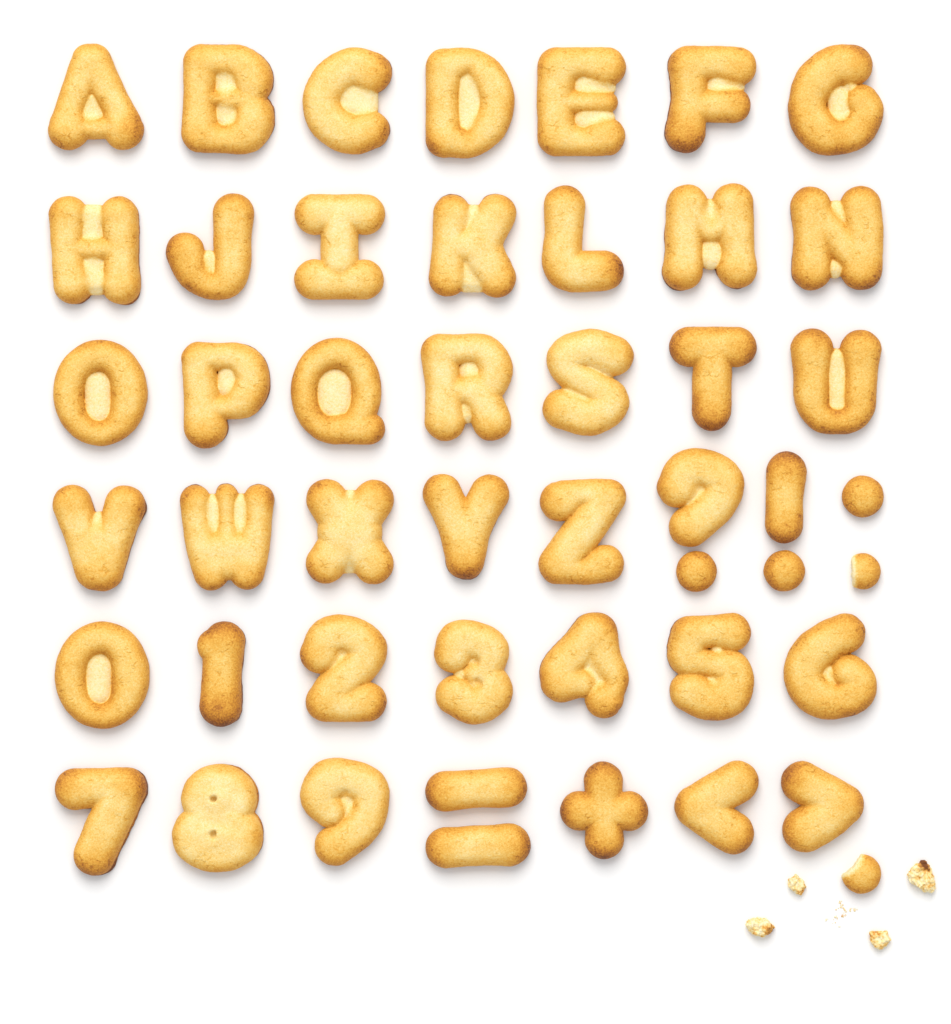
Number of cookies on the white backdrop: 48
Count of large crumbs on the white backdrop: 4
